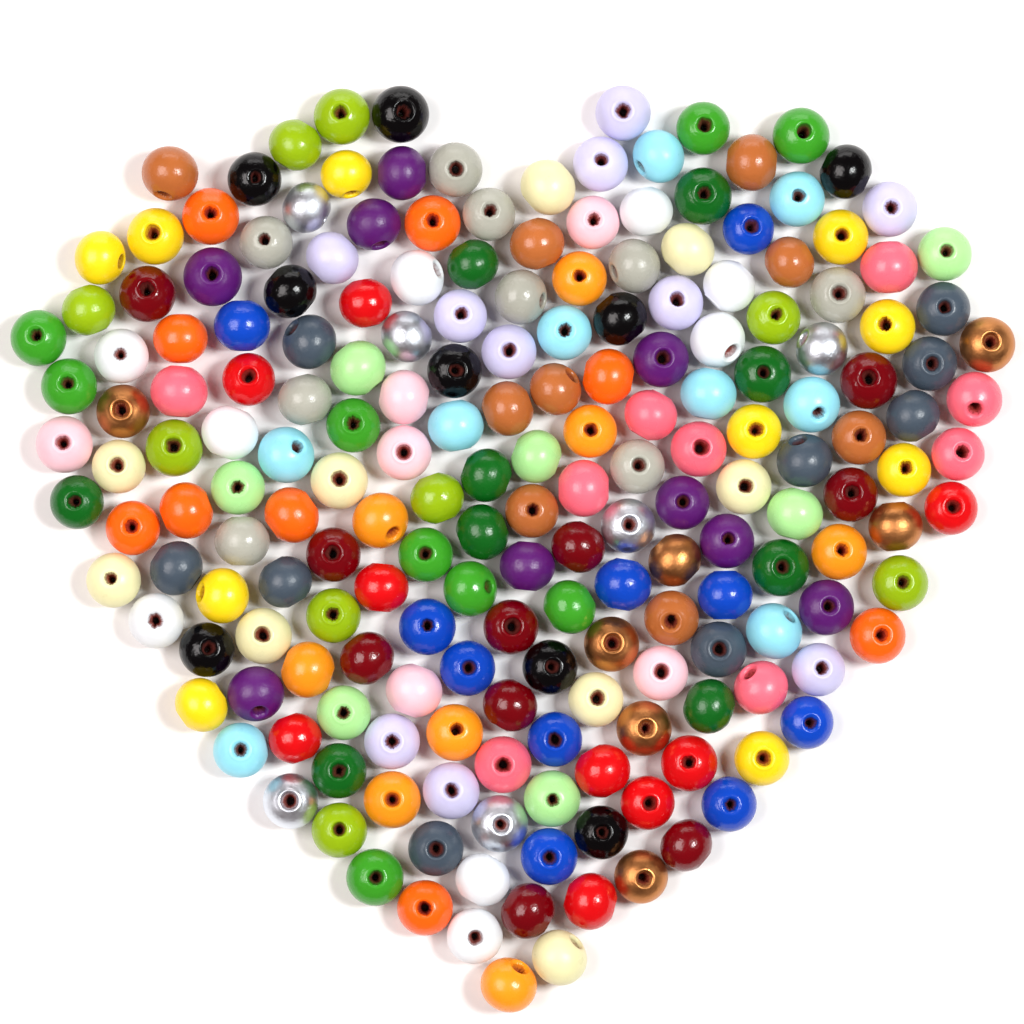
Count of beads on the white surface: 200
